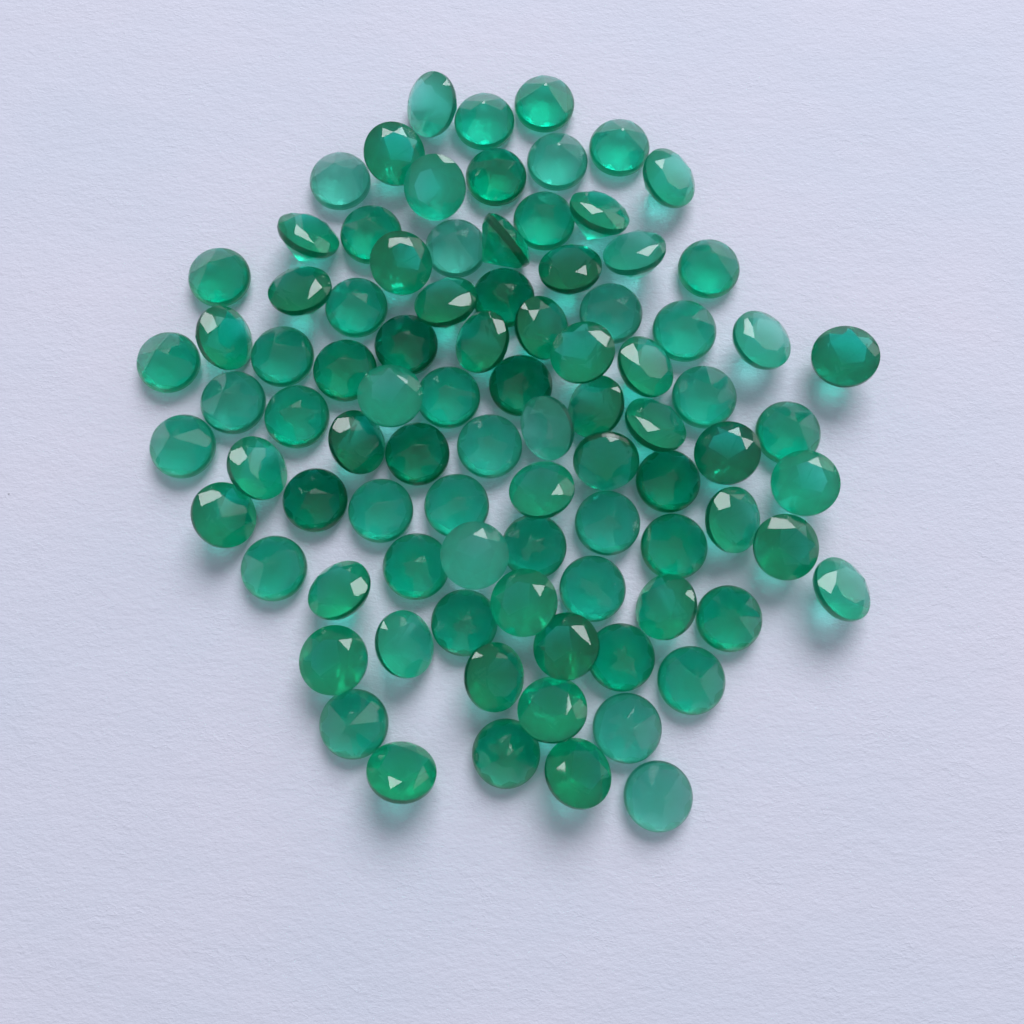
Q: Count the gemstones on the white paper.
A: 90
